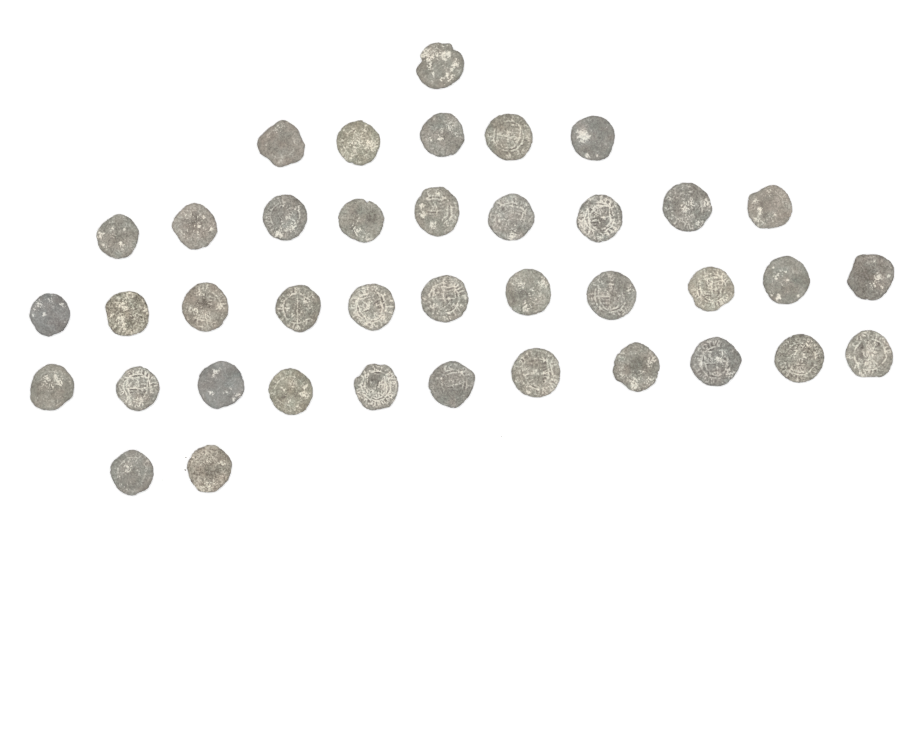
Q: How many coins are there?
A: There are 39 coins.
